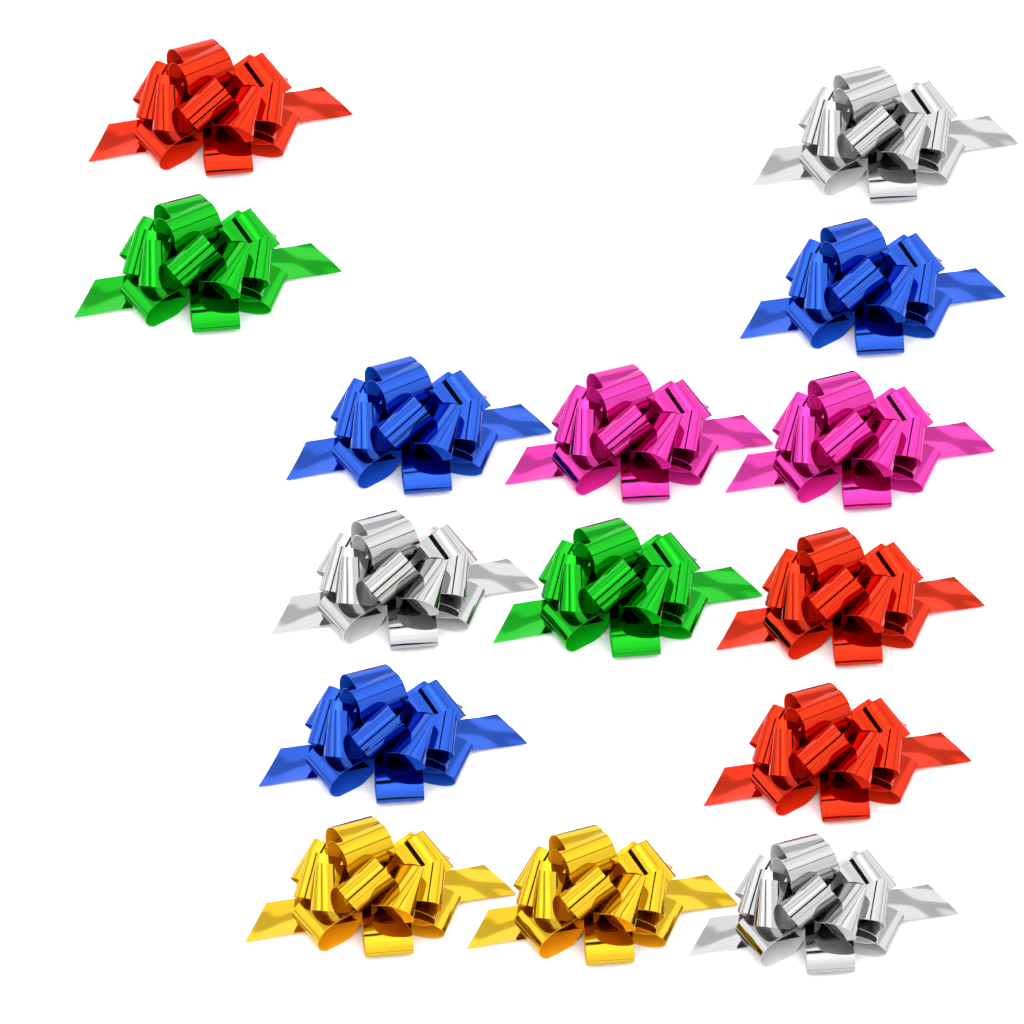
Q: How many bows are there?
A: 15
